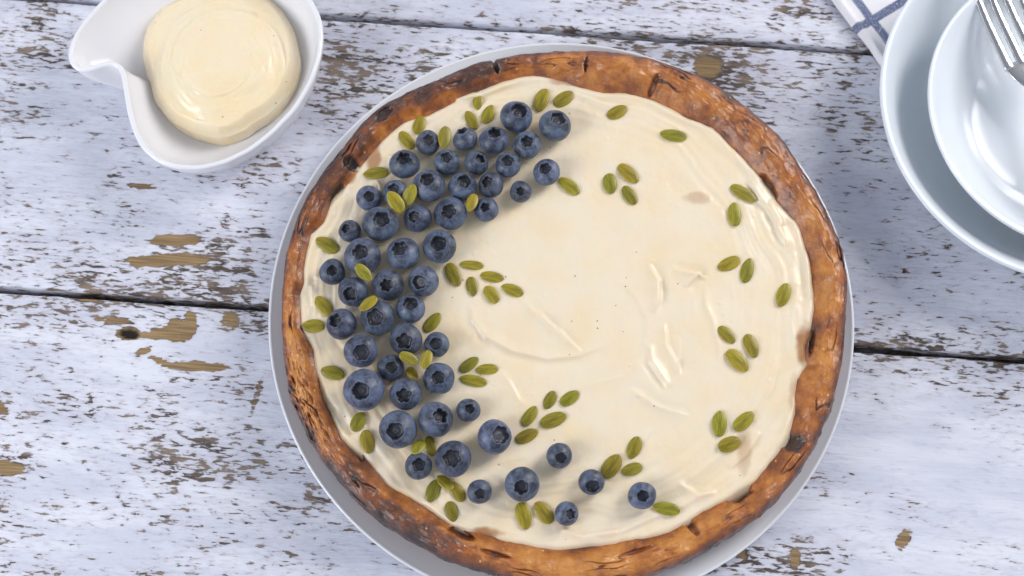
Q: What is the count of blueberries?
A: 51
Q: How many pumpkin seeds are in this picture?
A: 67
